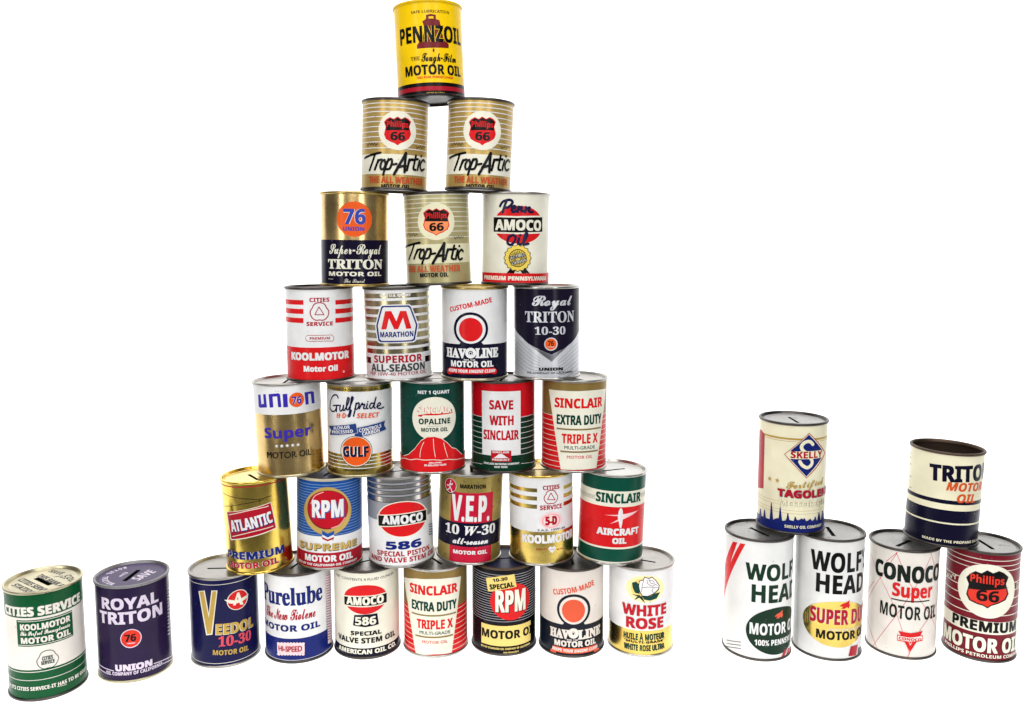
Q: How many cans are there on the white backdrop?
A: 36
